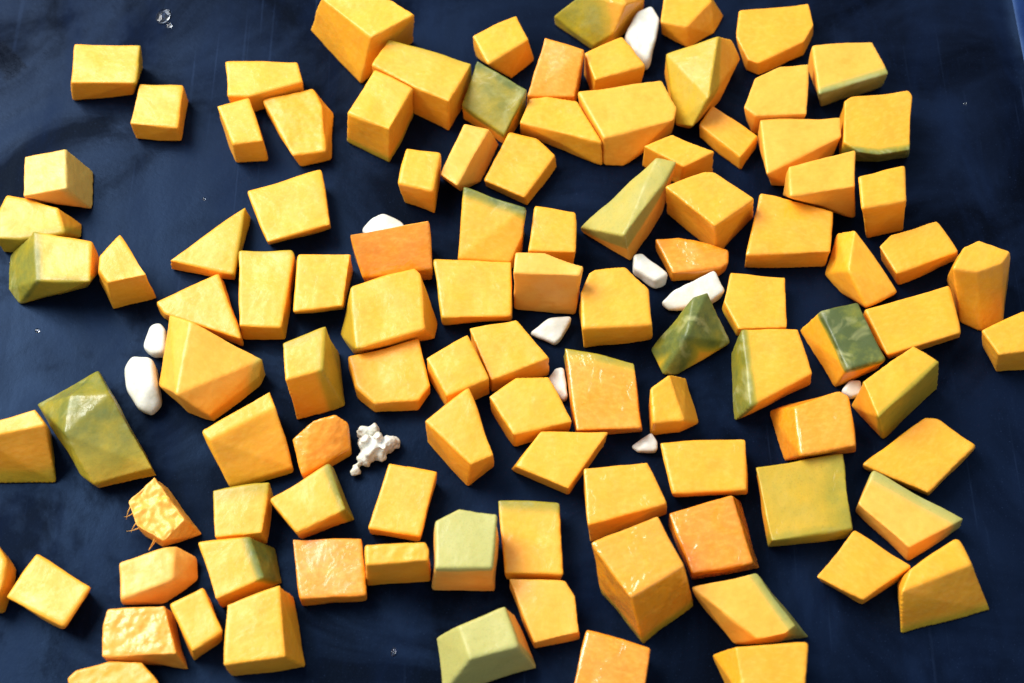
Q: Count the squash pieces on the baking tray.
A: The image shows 104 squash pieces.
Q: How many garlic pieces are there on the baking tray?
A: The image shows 11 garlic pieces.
